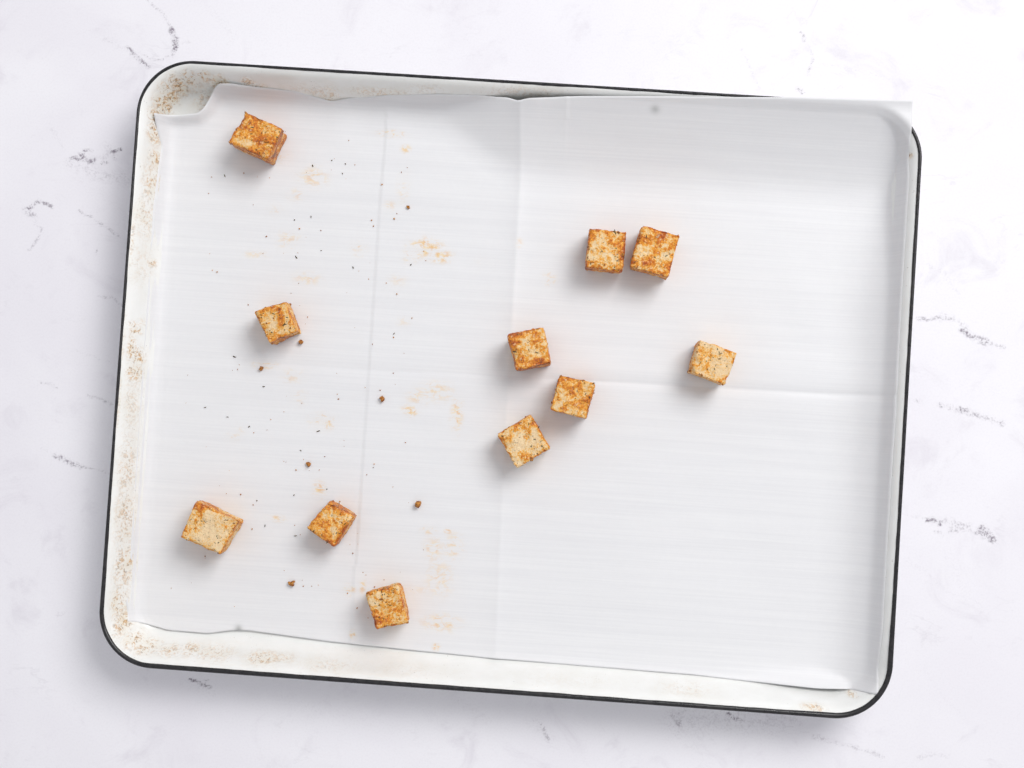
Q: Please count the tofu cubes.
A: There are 11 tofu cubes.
